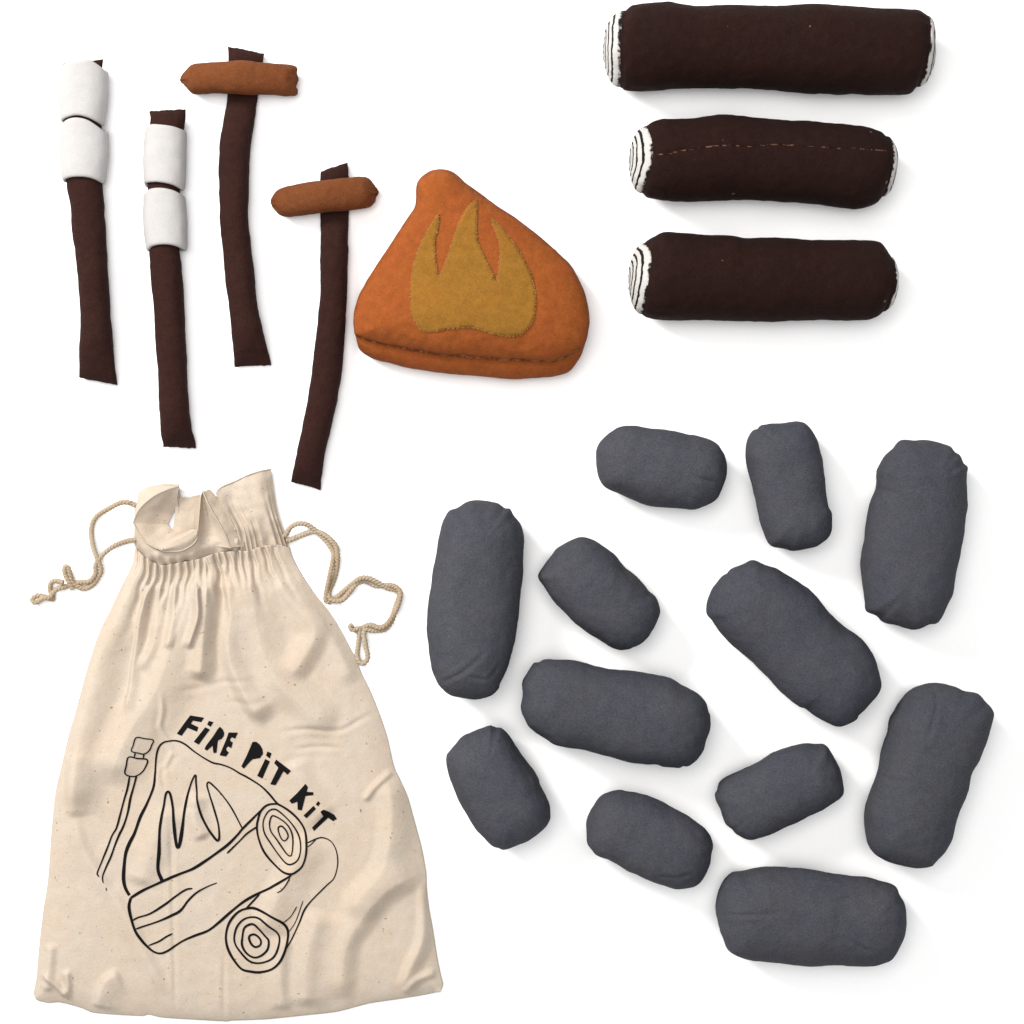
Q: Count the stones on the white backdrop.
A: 12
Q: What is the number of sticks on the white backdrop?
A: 4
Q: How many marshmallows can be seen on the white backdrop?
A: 4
